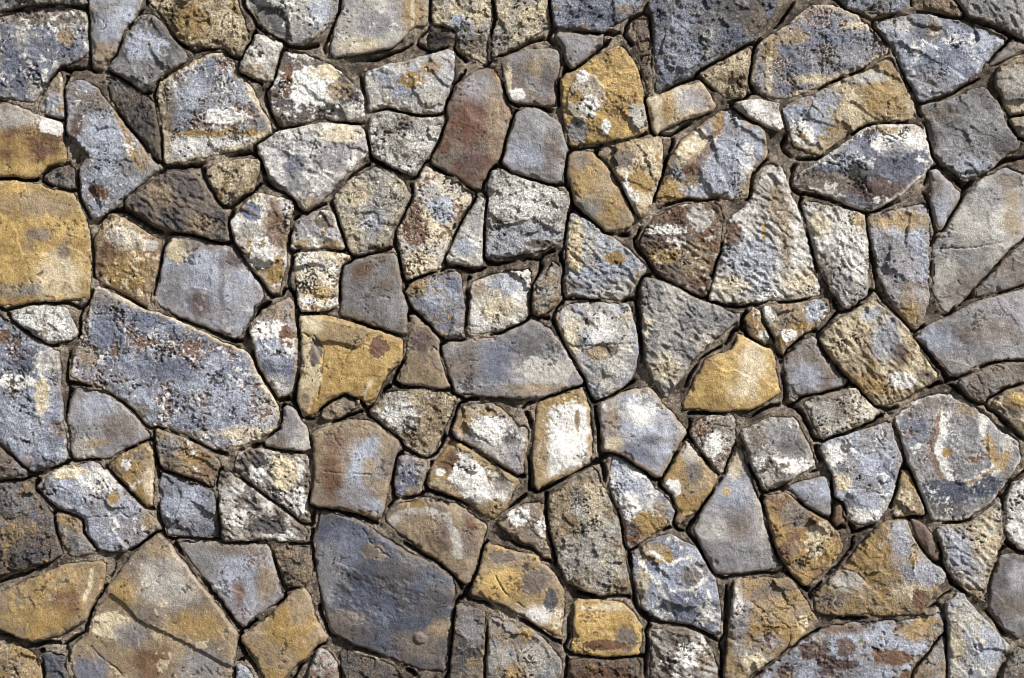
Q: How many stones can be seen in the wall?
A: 150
